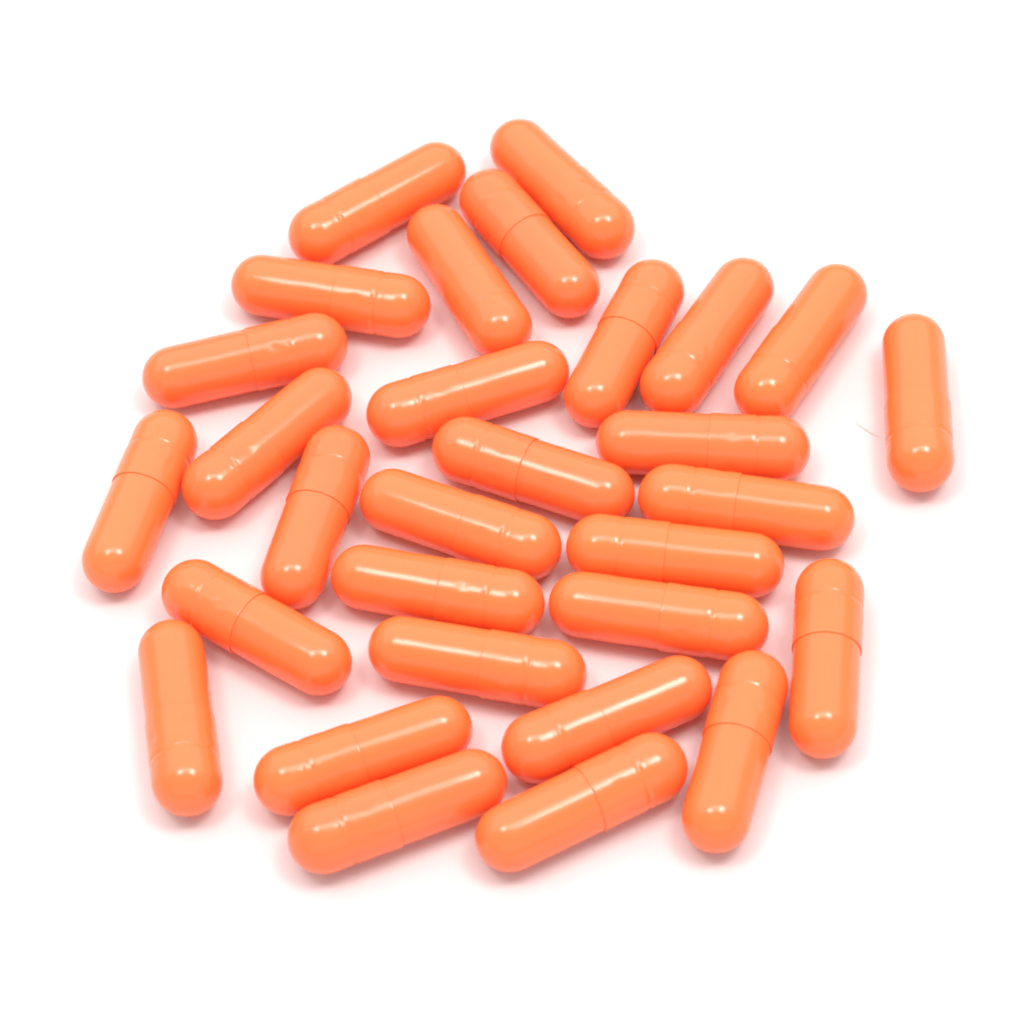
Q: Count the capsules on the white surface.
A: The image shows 30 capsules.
